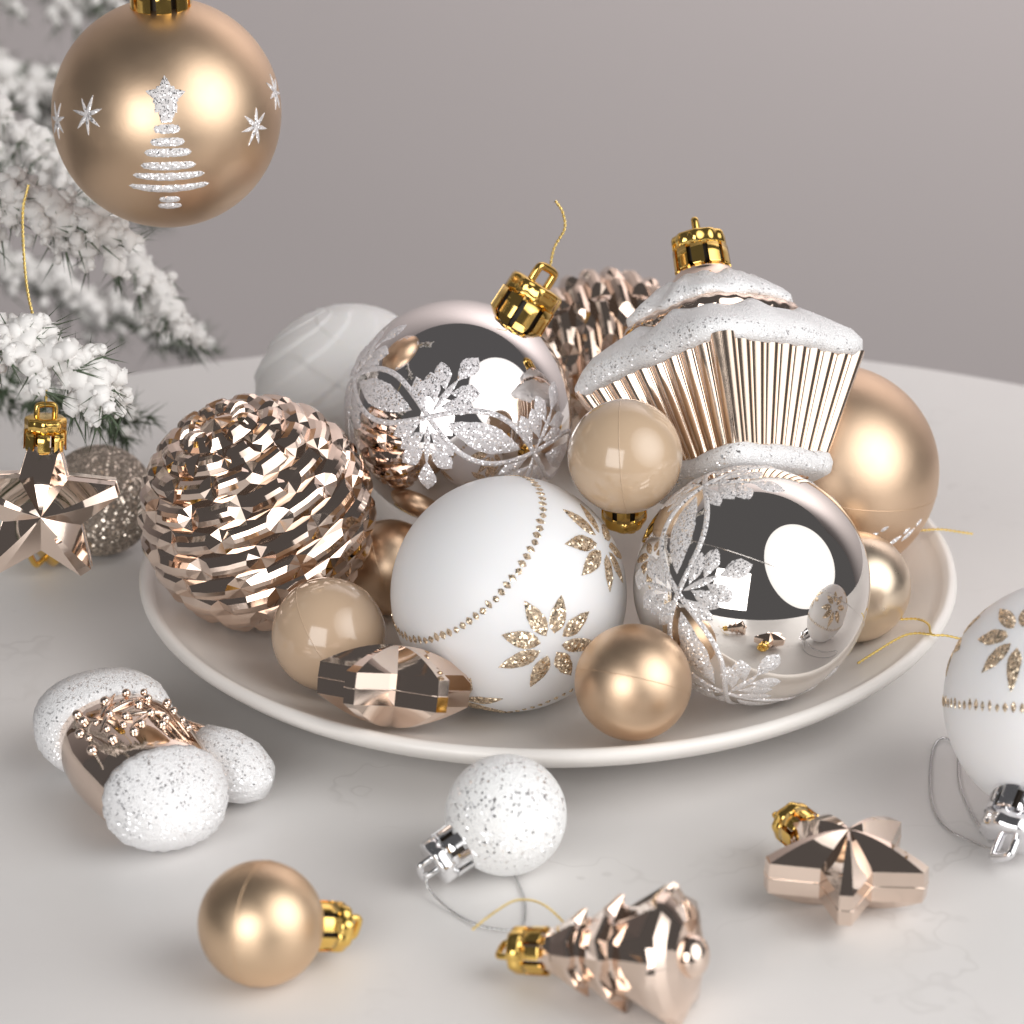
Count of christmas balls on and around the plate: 17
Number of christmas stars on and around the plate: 3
